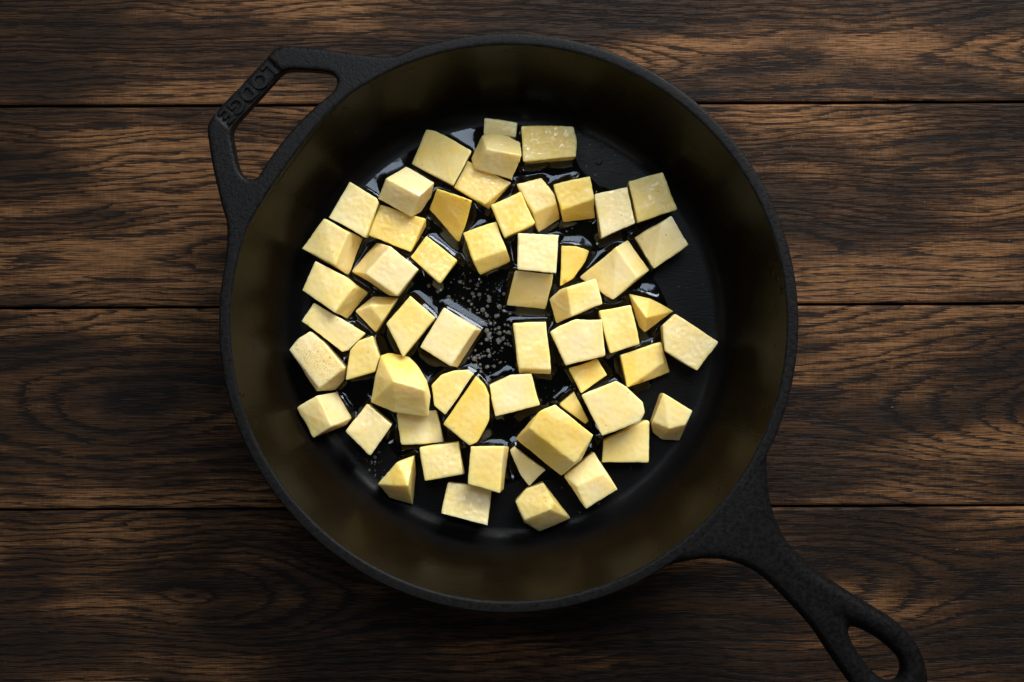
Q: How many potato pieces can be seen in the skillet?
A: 57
